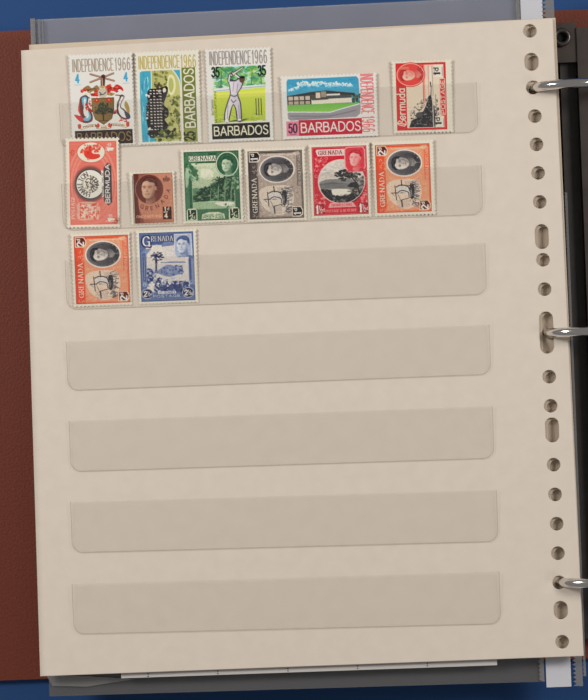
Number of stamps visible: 13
